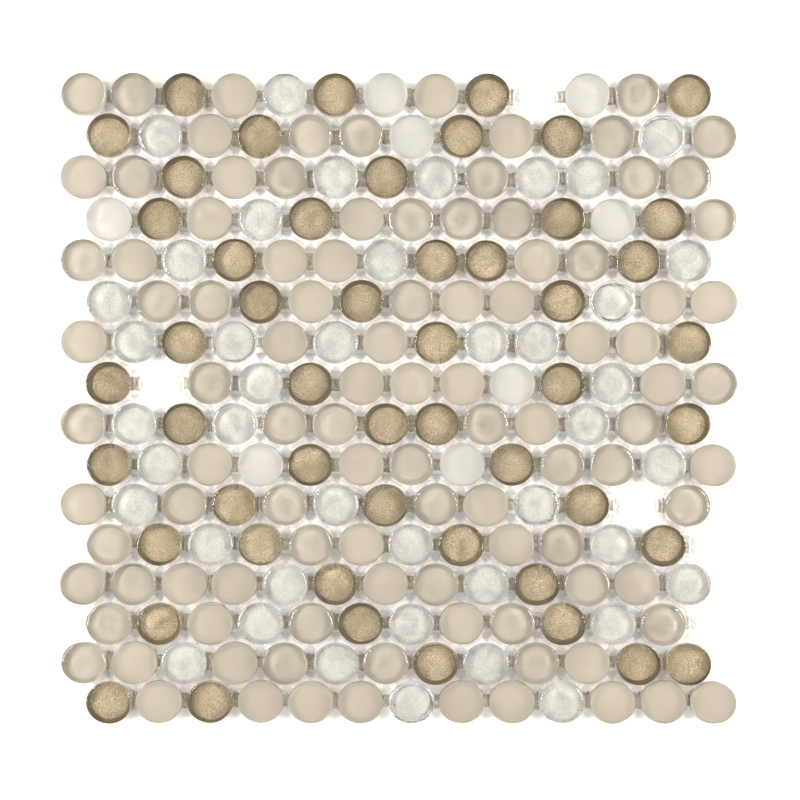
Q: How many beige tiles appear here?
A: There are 102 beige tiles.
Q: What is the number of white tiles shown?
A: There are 50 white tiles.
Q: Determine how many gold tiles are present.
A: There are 51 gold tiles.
